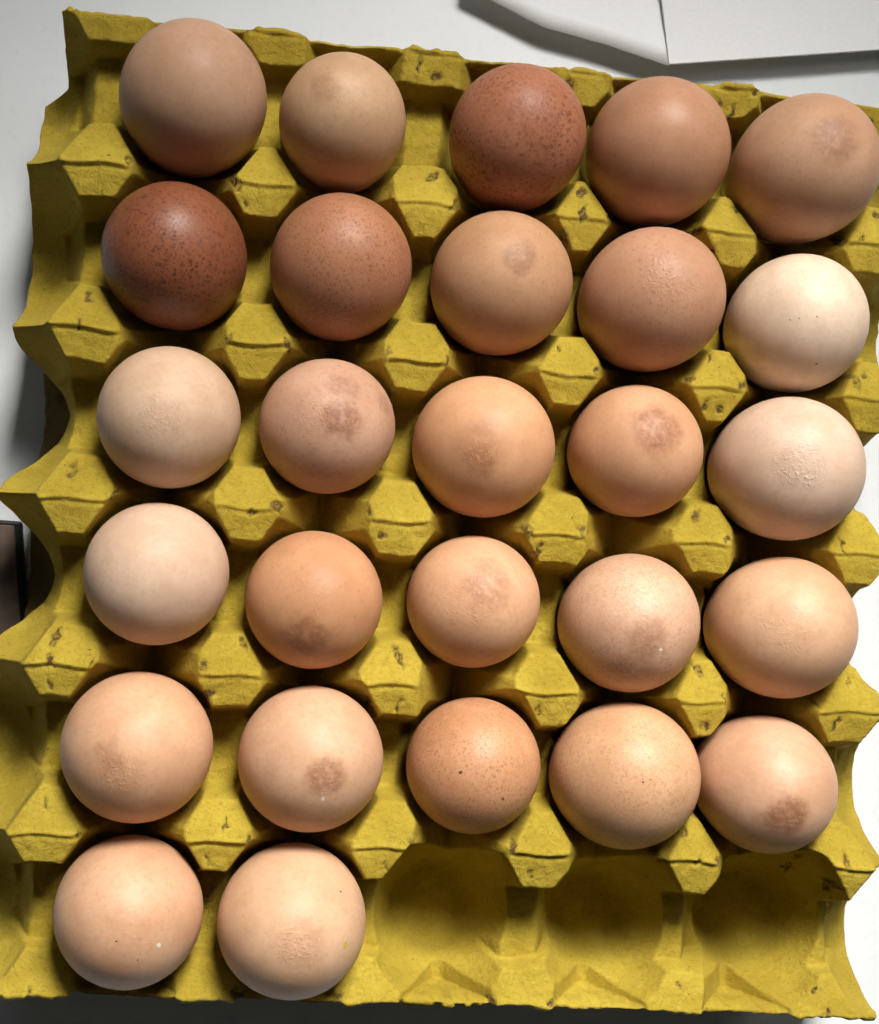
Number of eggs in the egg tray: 27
